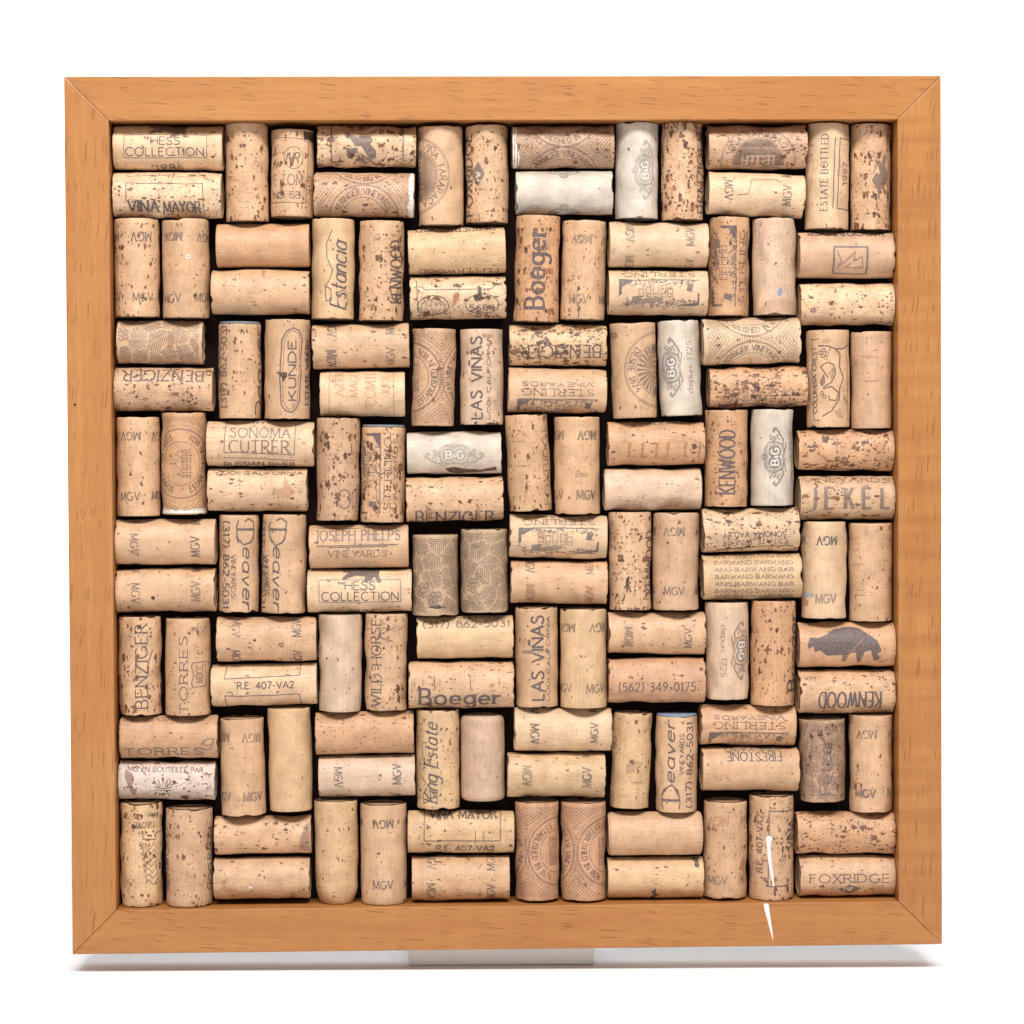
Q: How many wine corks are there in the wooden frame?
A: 128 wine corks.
